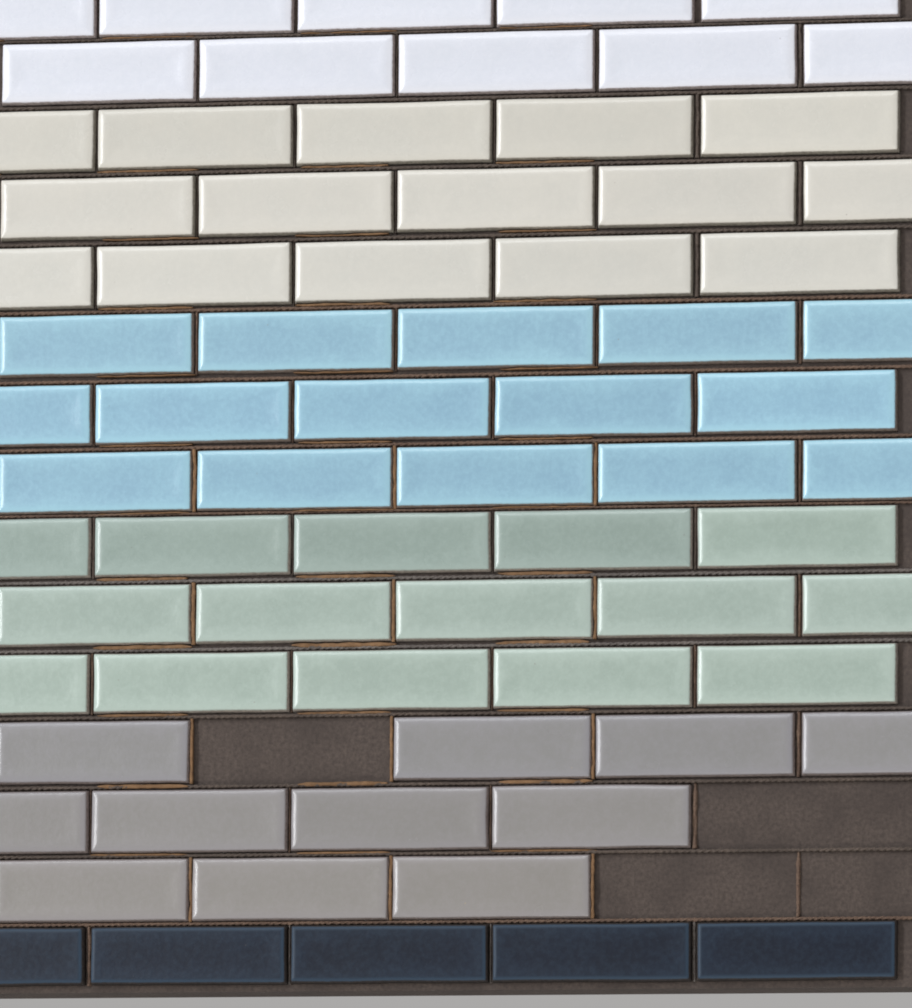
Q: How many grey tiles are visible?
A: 11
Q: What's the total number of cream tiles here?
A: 15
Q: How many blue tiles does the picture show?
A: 15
